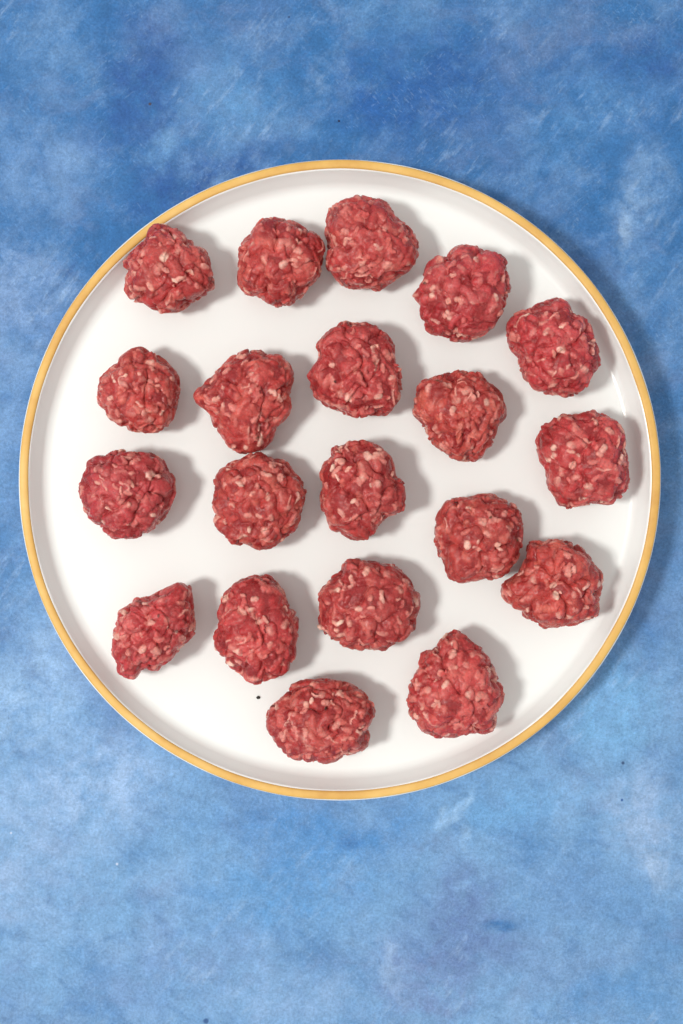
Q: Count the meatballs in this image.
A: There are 20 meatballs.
